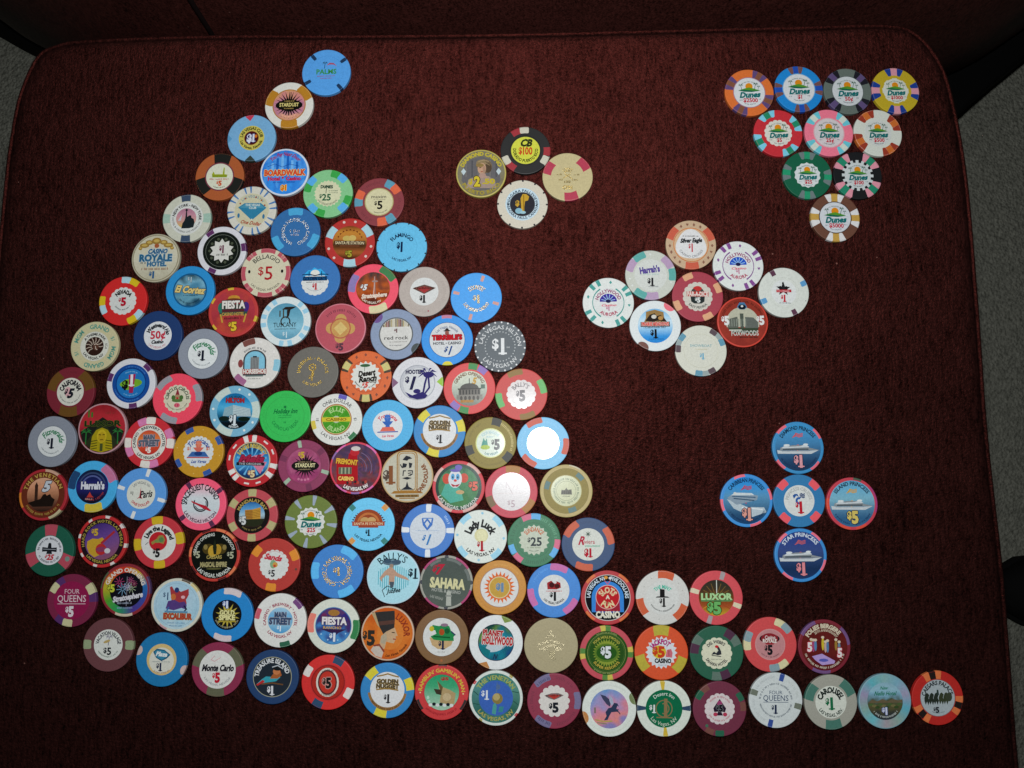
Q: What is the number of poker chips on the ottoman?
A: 140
